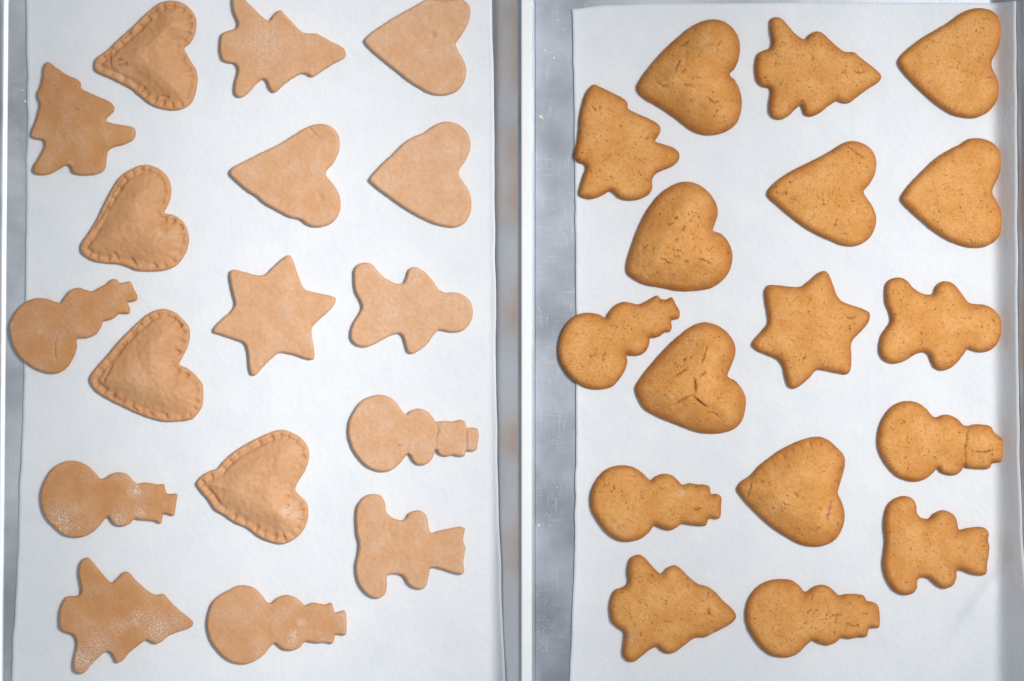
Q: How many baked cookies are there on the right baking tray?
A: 17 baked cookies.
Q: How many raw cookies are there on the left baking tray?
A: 17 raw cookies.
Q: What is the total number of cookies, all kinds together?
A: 34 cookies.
